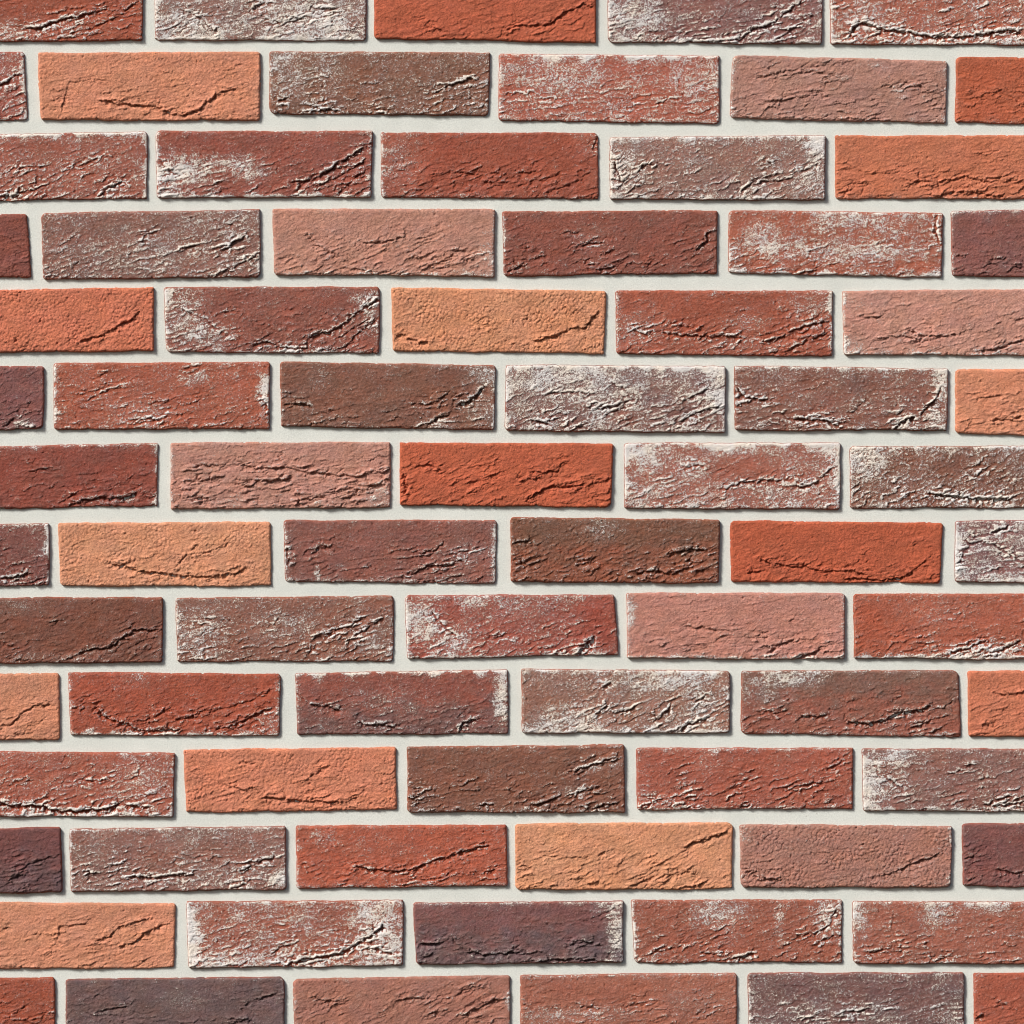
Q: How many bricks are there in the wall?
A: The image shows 77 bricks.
